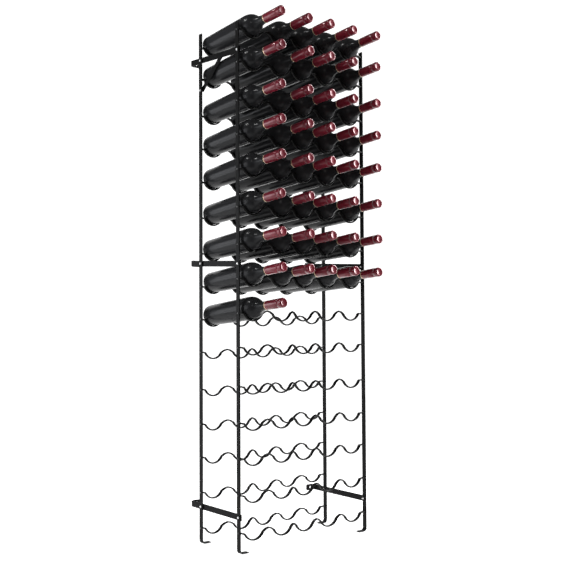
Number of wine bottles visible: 41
